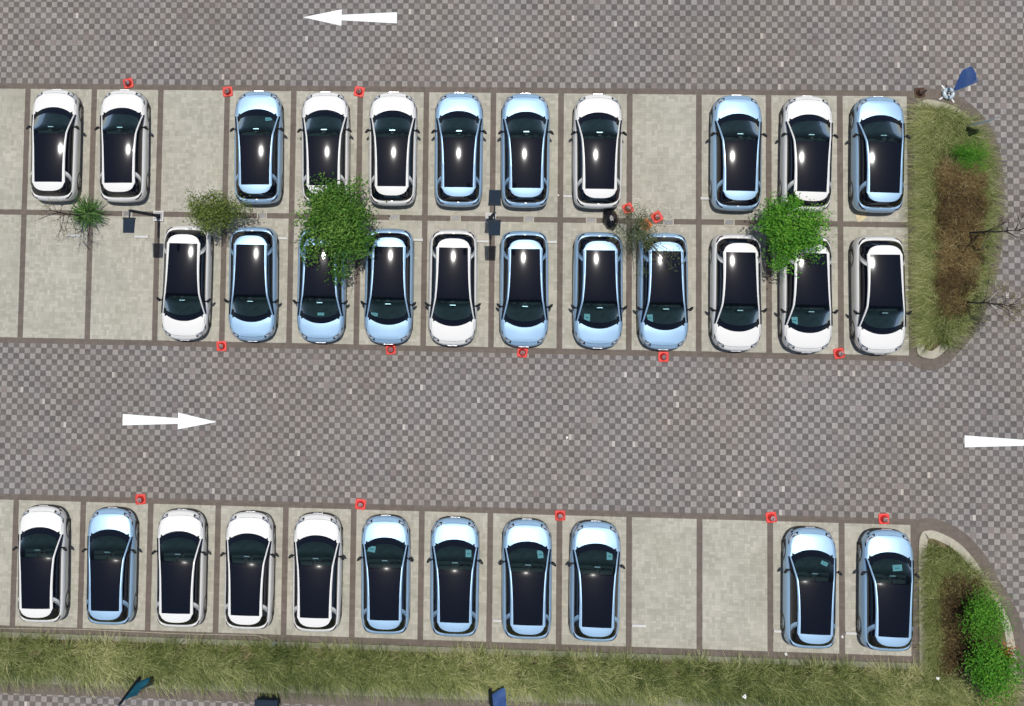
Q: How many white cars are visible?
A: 15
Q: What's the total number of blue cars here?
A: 18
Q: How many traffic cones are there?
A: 17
